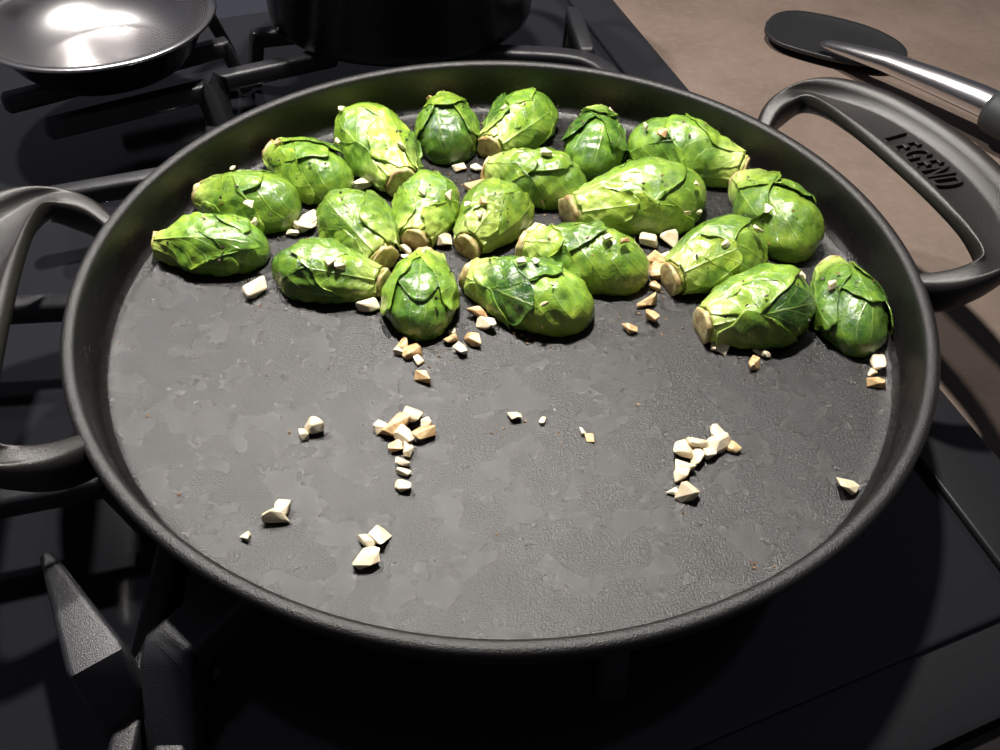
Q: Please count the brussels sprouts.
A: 21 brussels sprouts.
